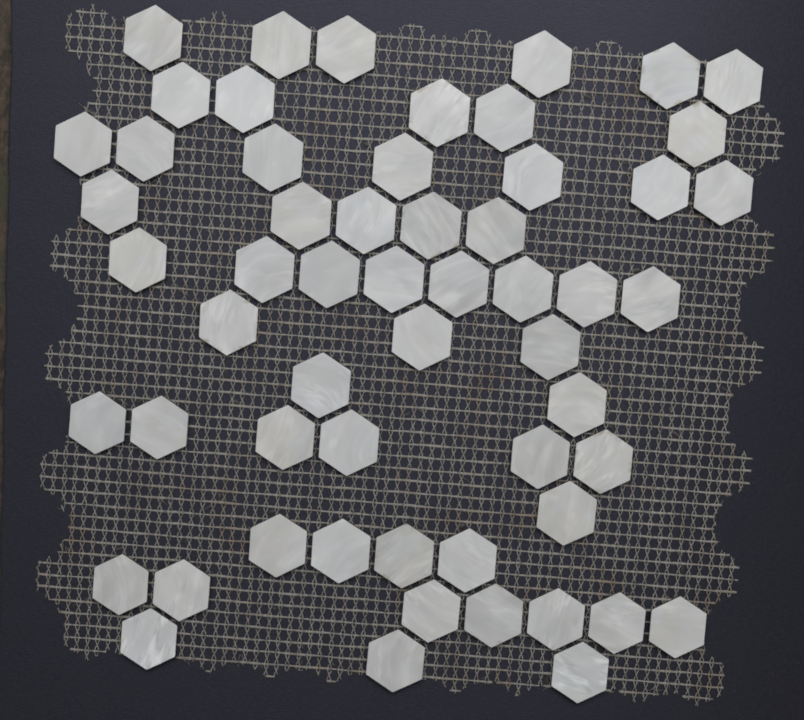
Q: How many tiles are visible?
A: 57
